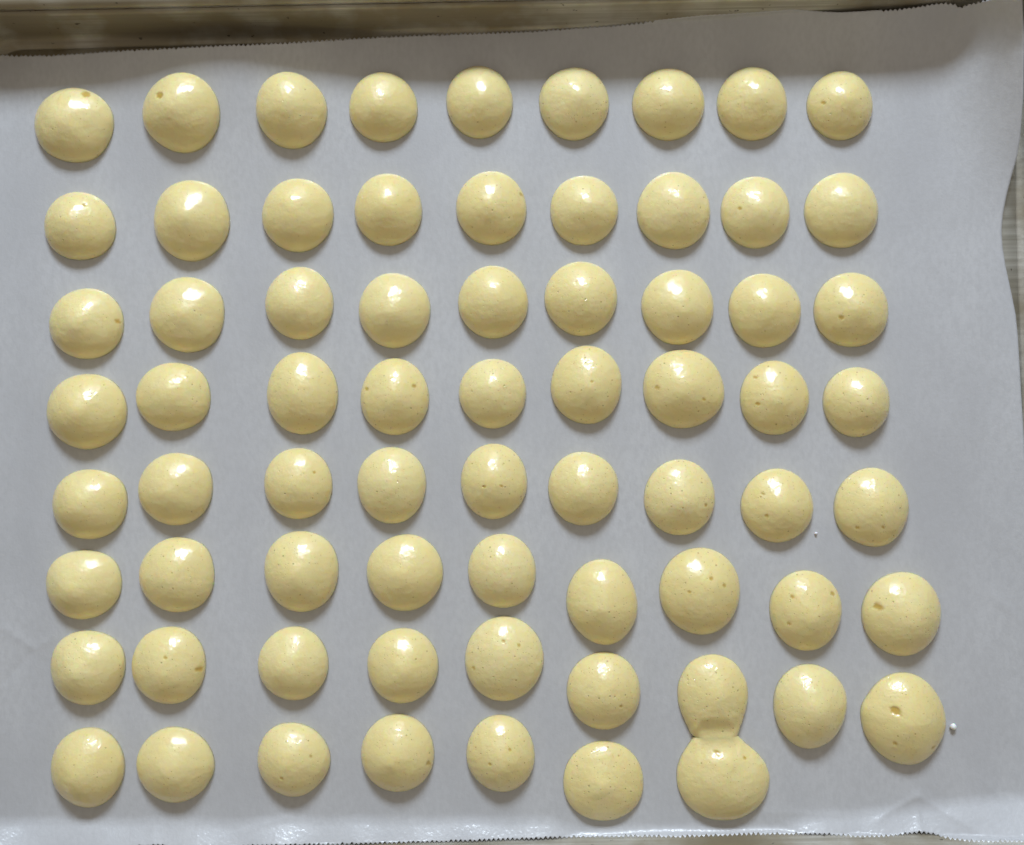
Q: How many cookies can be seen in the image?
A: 70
